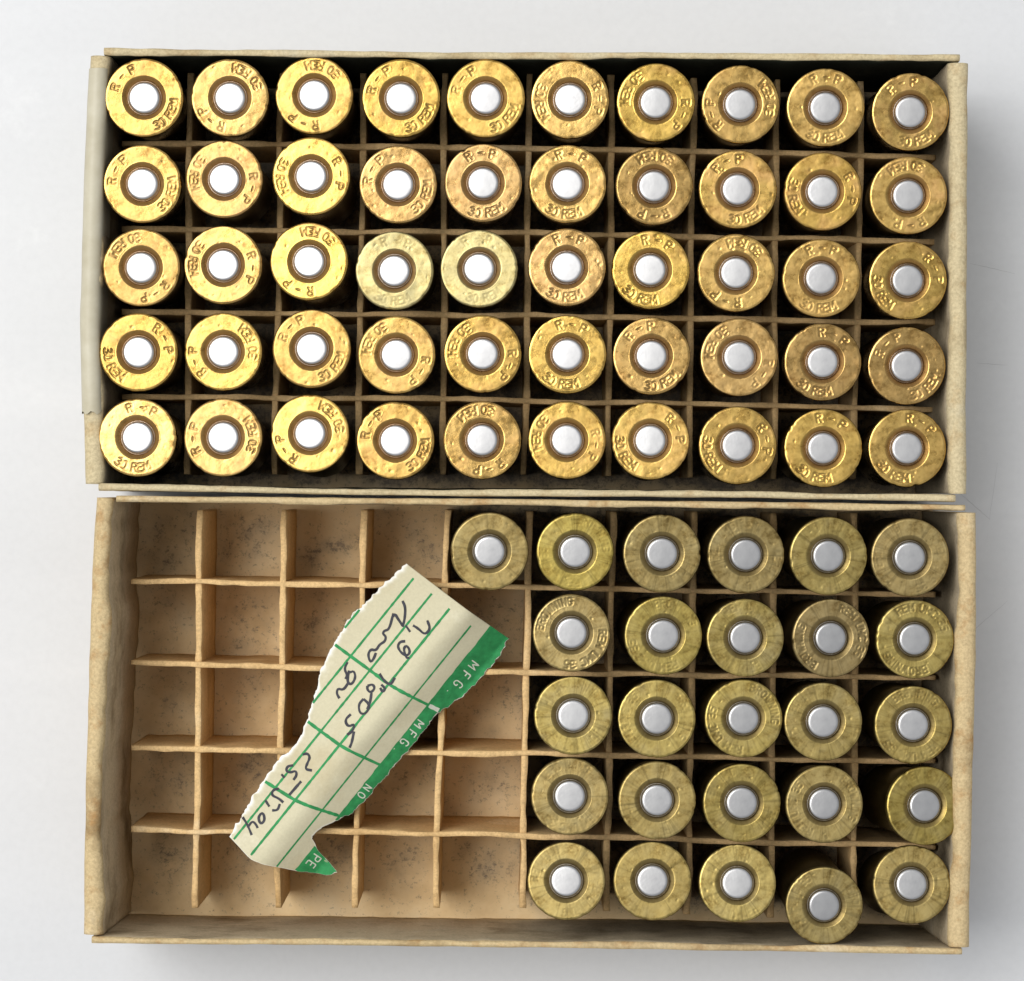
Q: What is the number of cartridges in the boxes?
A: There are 76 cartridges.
